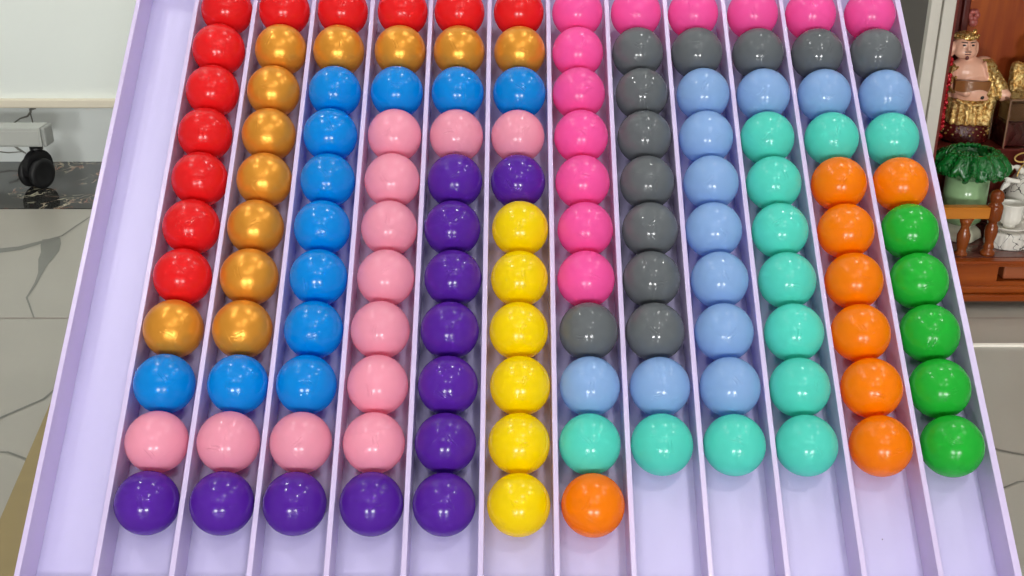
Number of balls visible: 127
